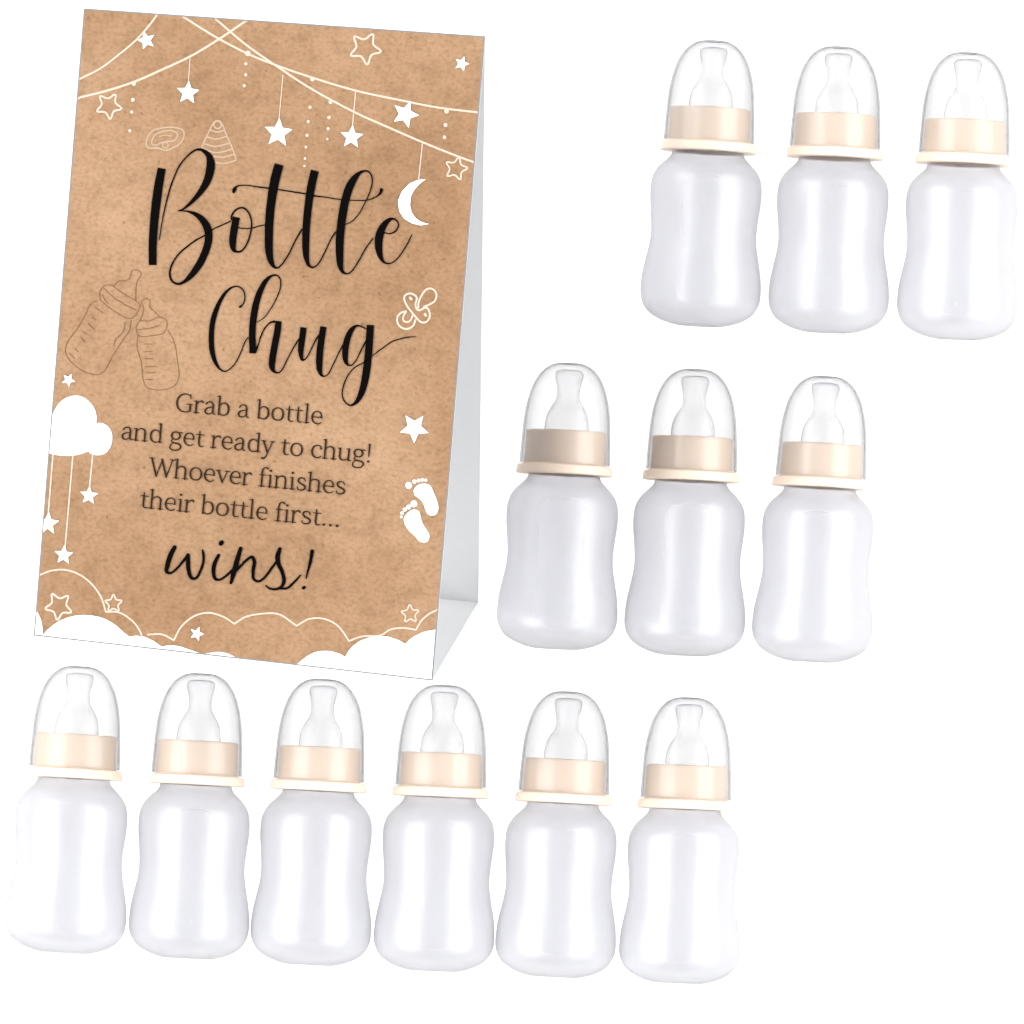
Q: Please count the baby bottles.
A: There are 12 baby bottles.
